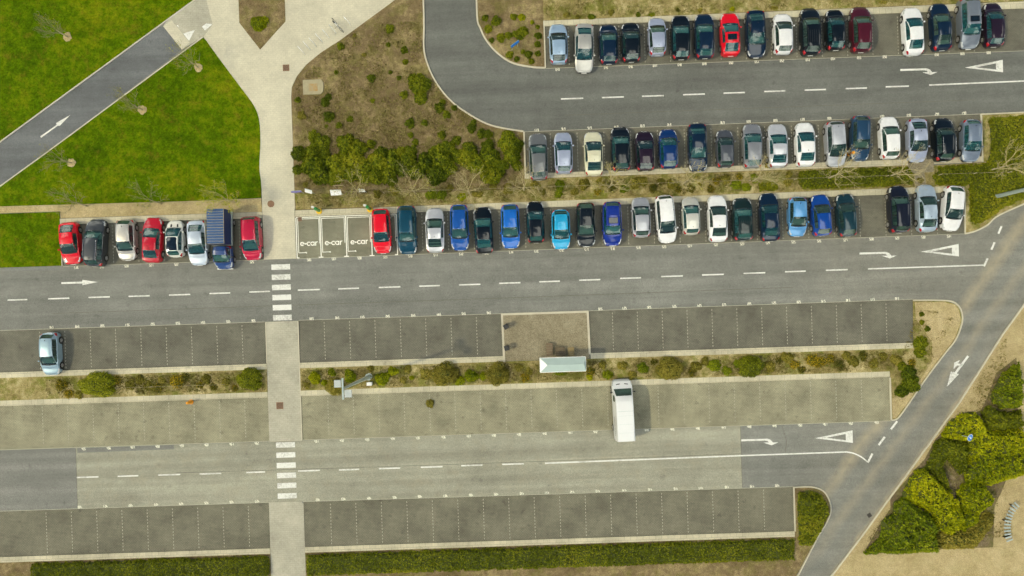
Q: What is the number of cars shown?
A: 64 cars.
